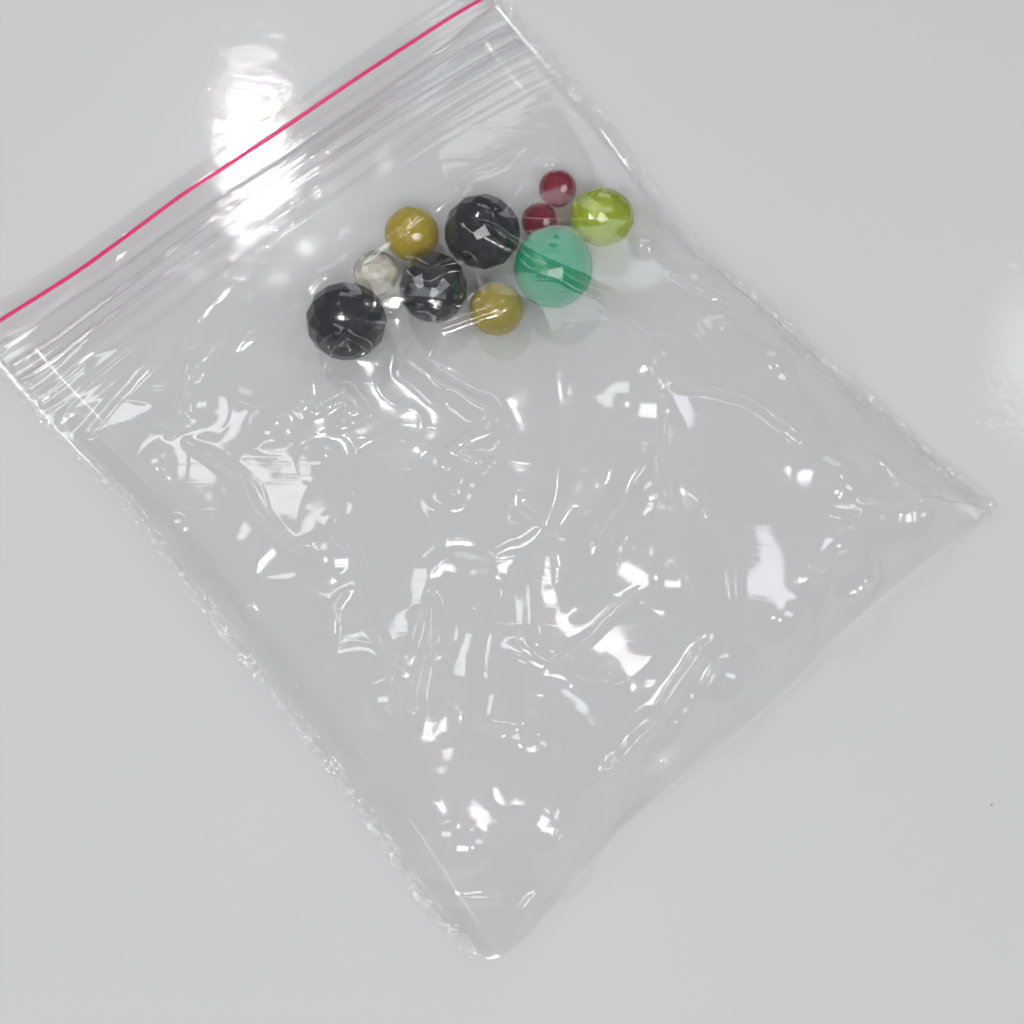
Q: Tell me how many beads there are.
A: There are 10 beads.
